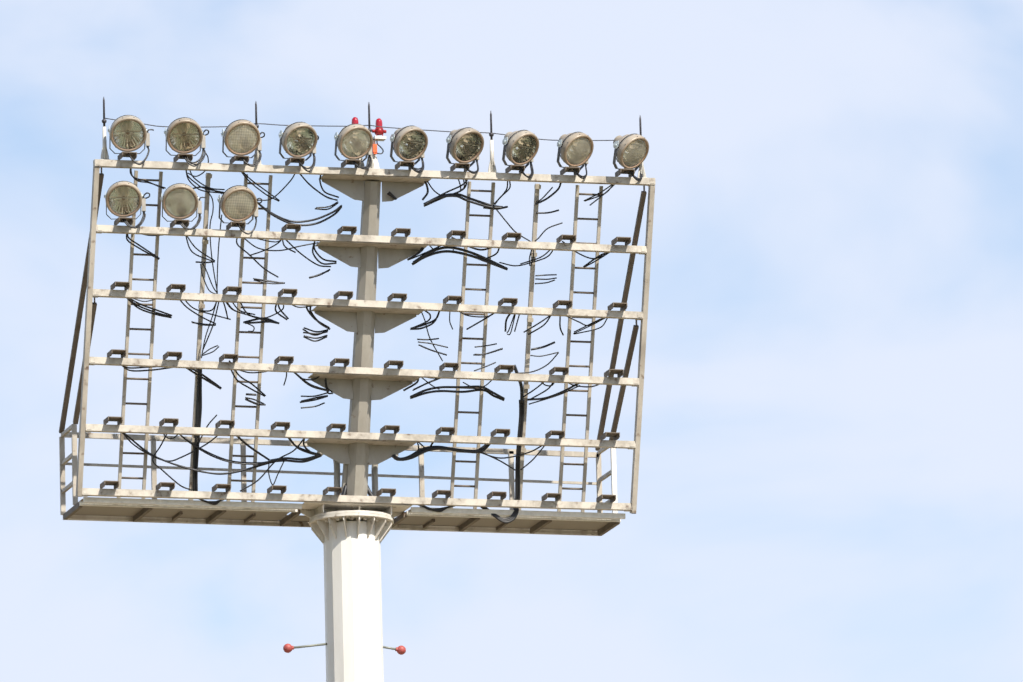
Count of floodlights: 13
